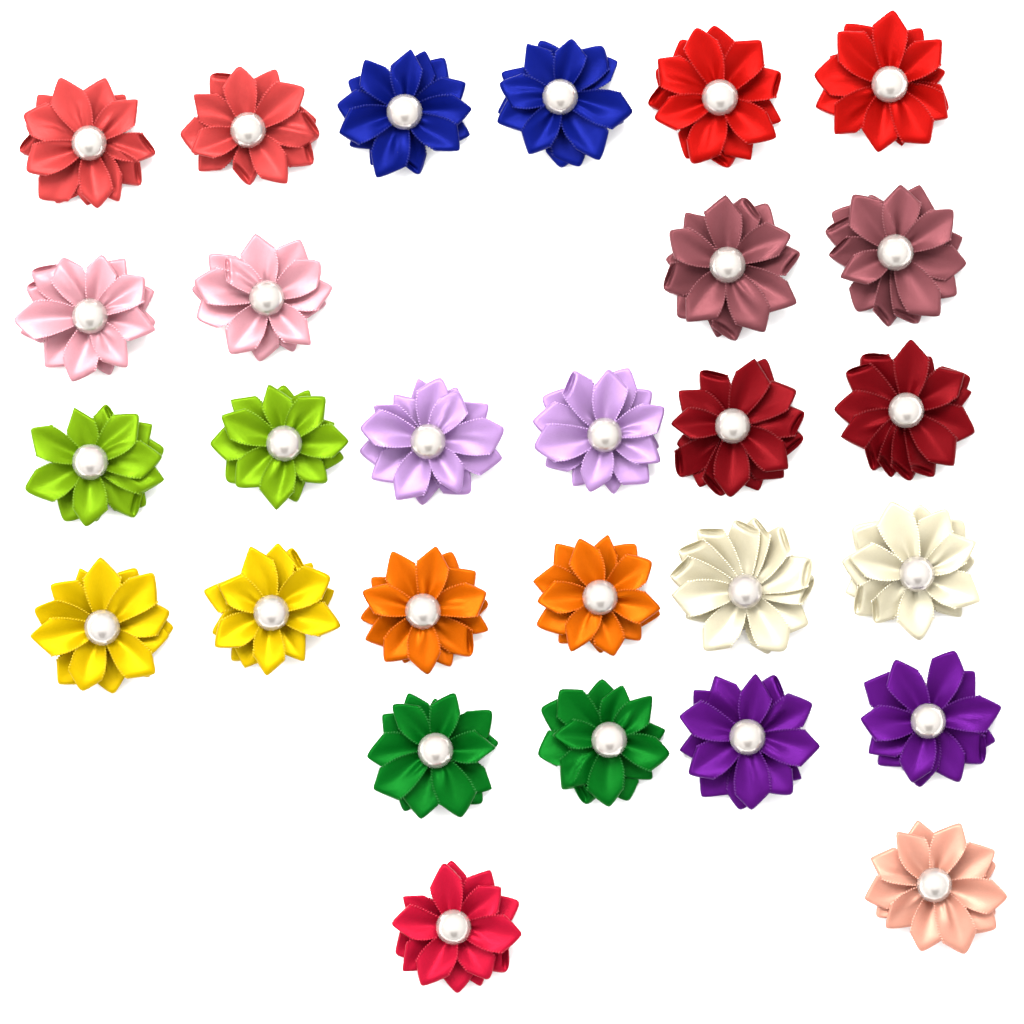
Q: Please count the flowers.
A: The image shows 28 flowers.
